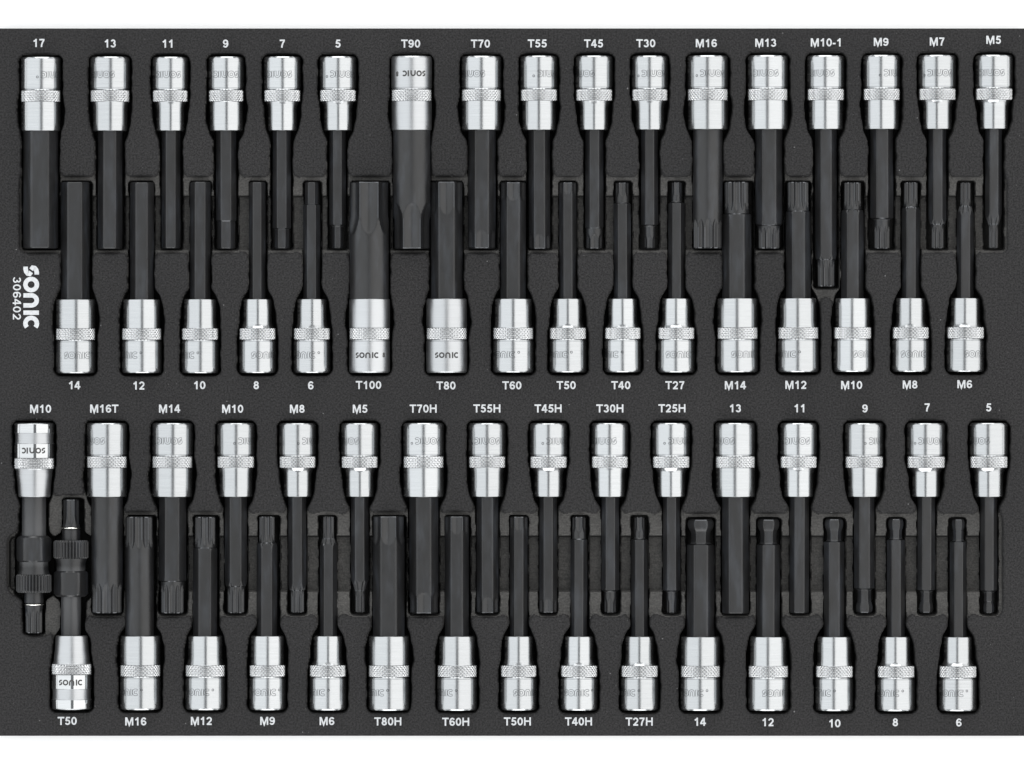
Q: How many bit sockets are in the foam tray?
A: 64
